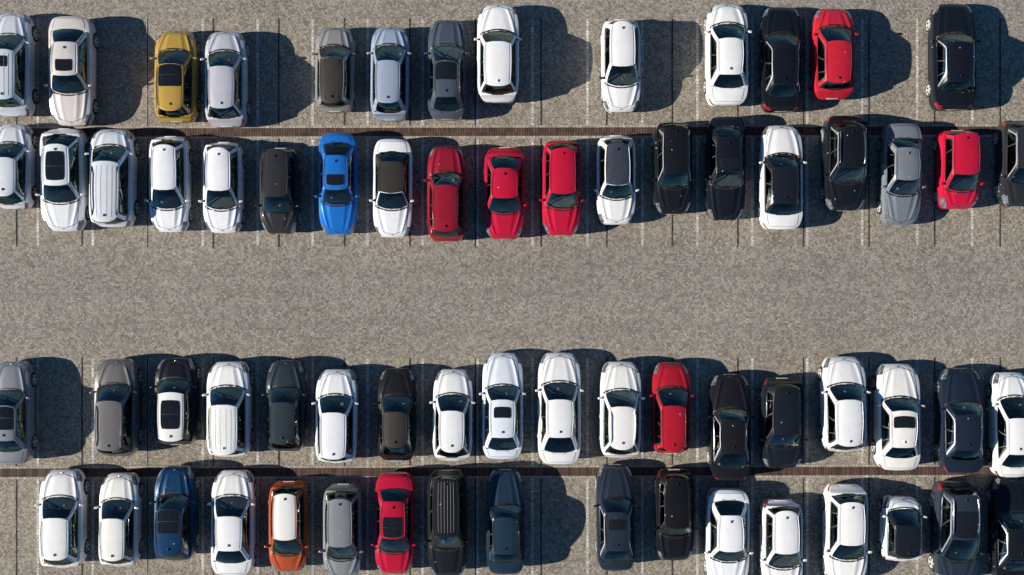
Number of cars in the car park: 67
